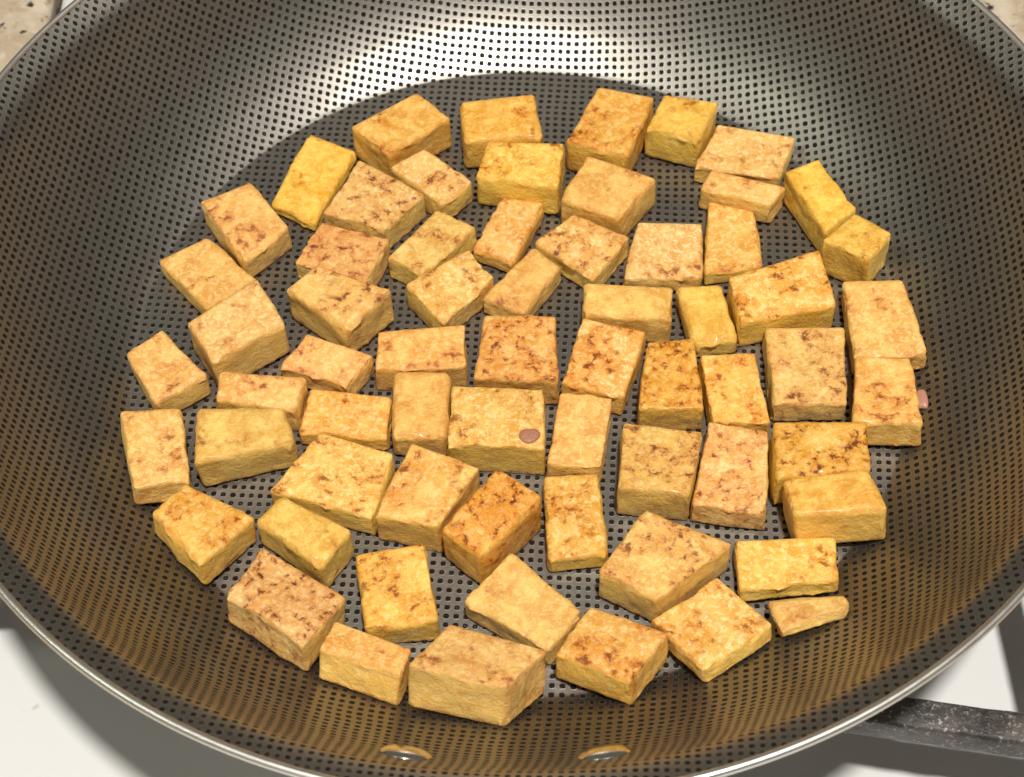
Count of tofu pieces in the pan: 65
